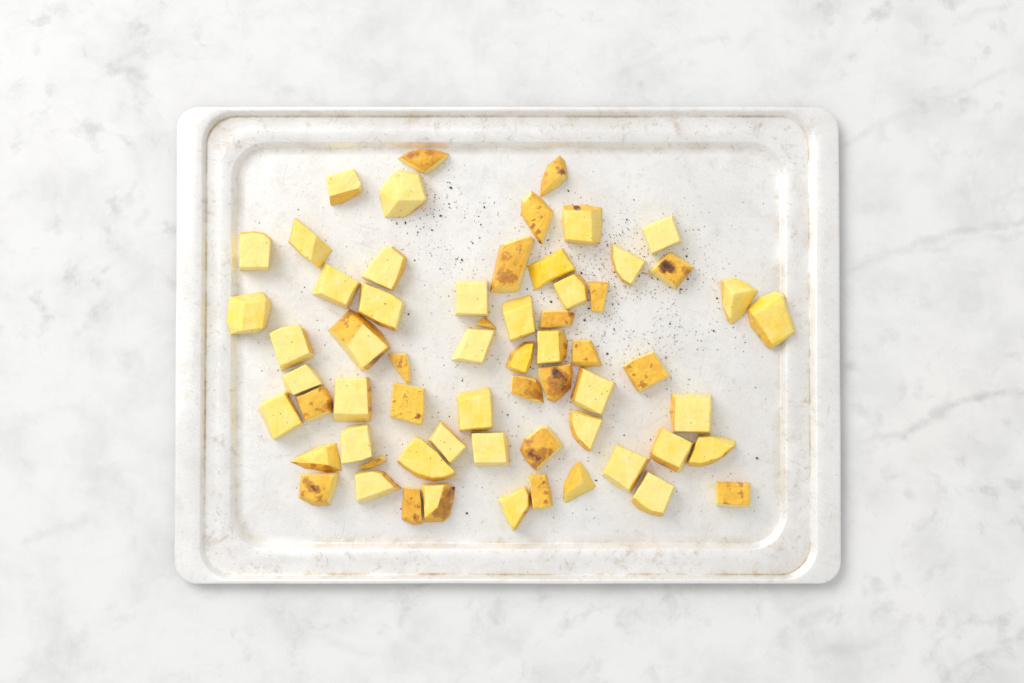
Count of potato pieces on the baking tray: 63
